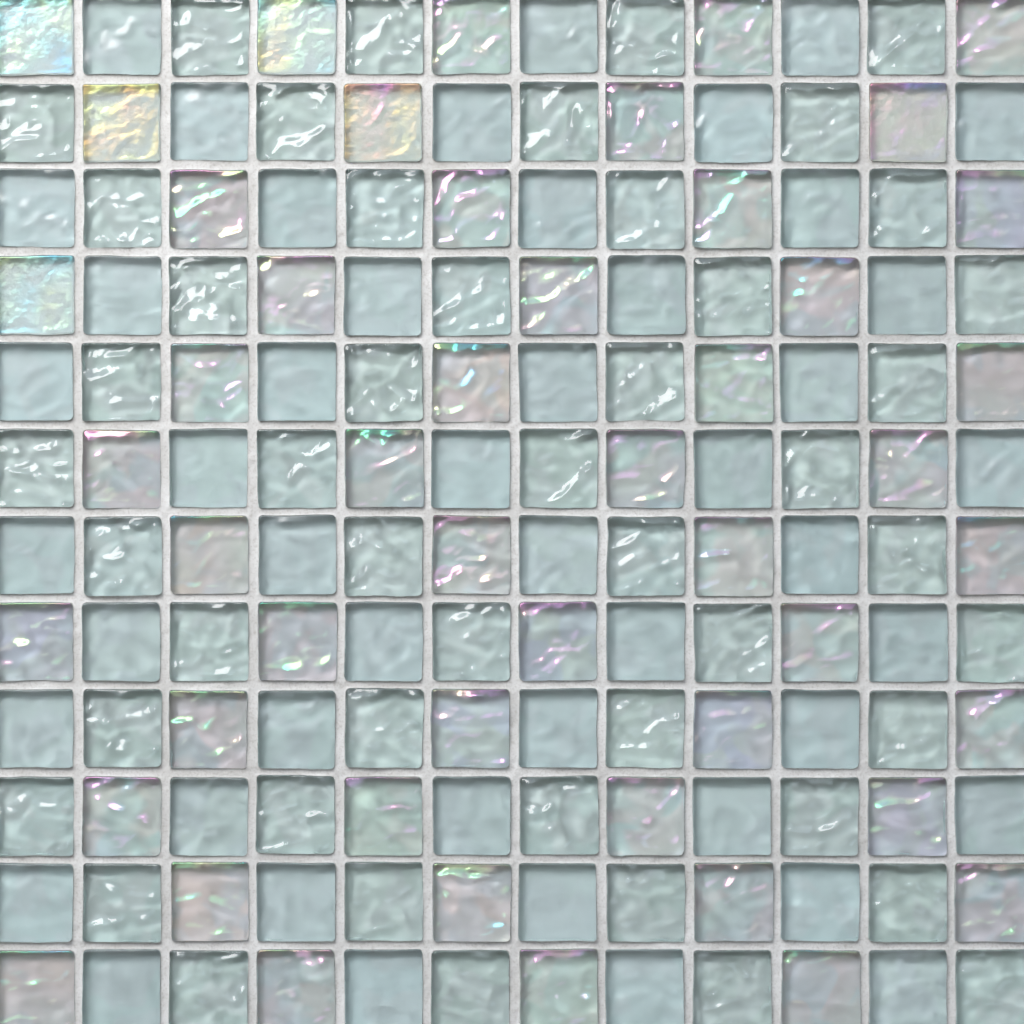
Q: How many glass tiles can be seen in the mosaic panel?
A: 144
